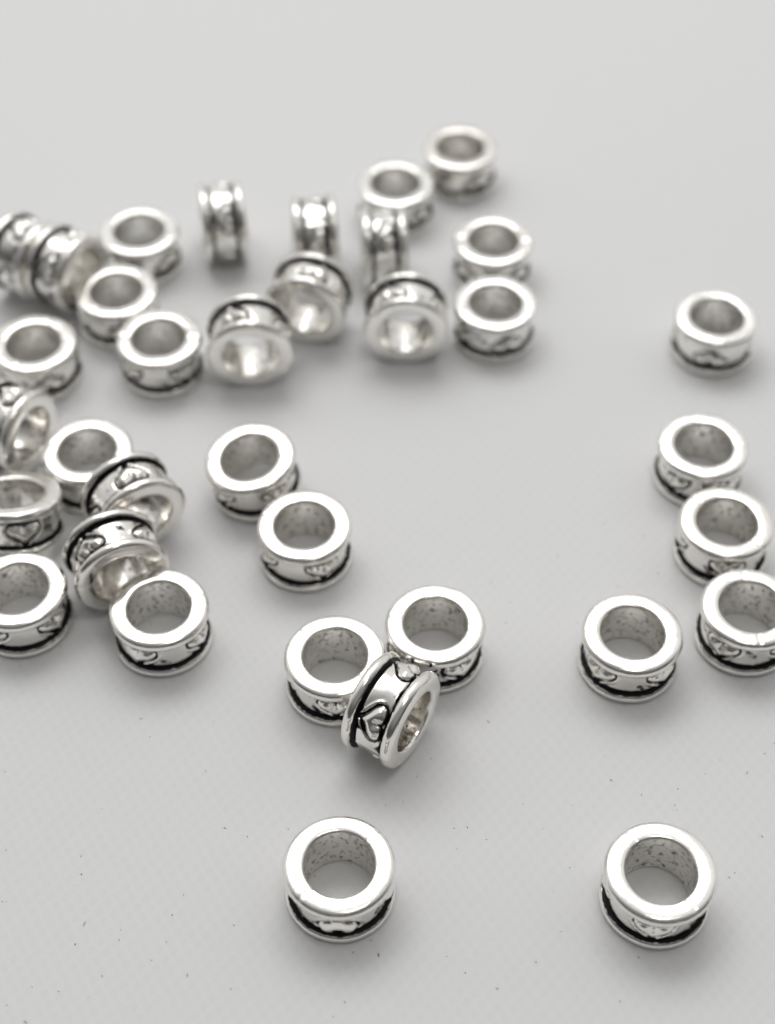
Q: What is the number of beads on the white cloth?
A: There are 35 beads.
